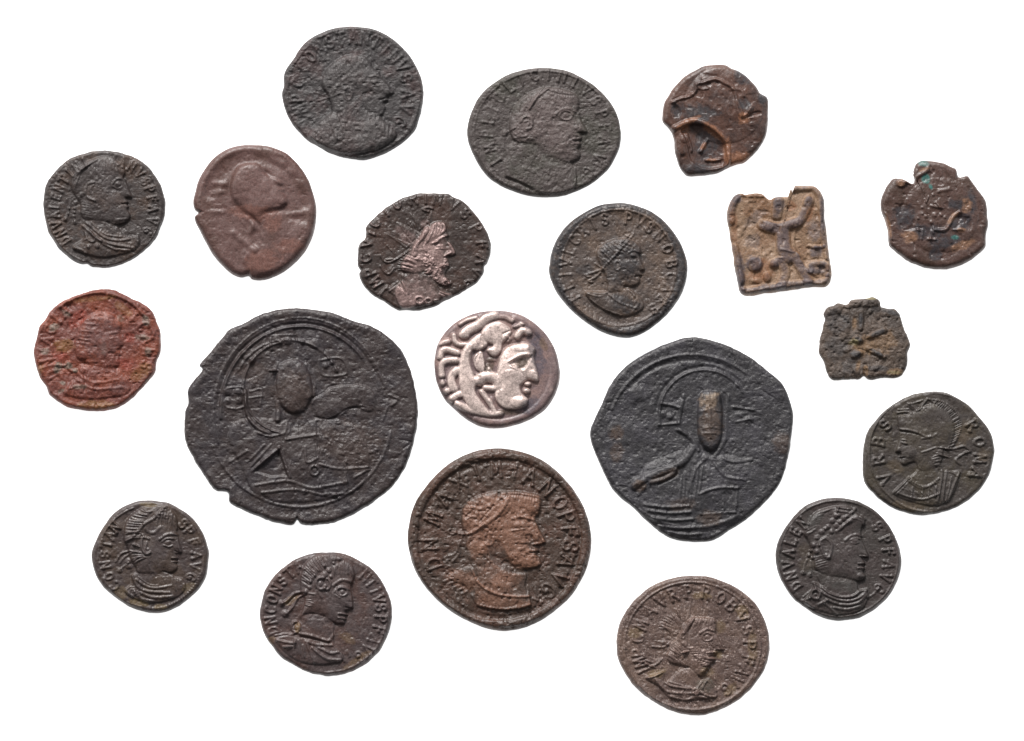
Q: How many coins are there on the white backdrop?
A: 20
